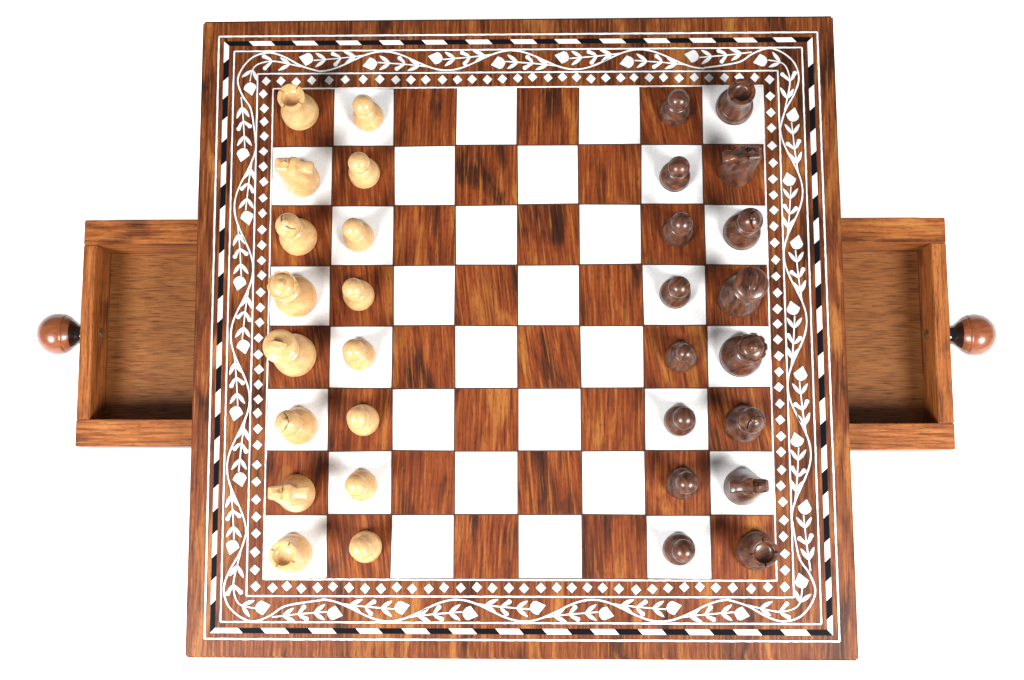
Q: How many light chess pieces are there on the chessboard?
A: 16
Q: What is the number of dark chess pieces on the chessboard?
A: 16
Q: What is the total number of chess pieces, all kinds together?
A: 32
